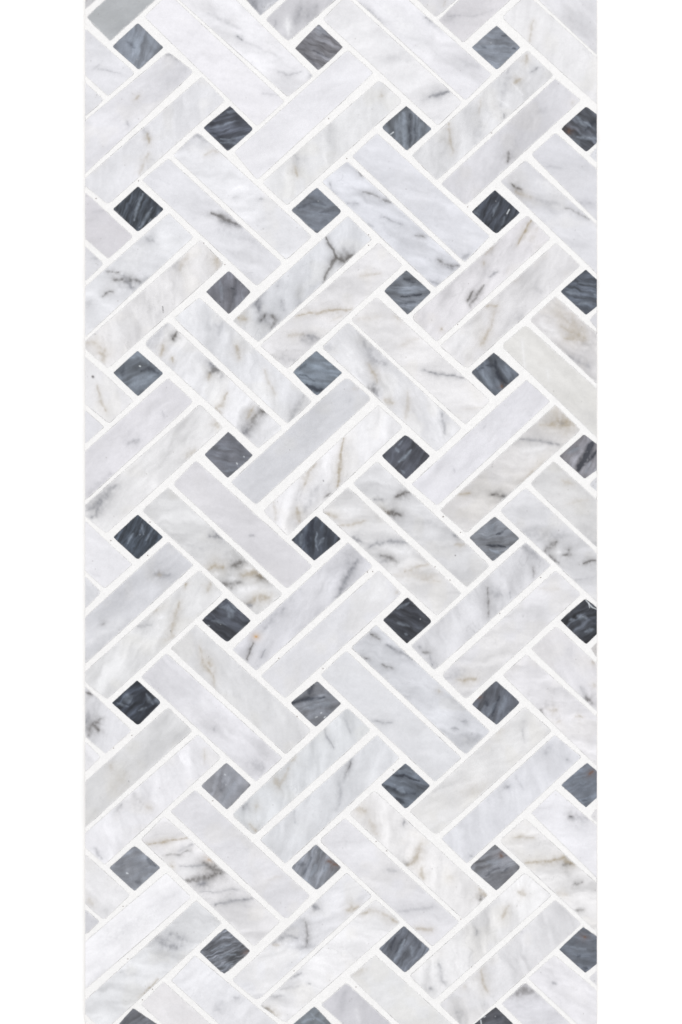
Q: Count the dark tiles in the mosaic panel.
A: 39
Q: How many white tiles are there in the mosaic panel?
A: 102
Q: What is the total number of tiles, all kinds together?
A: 141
